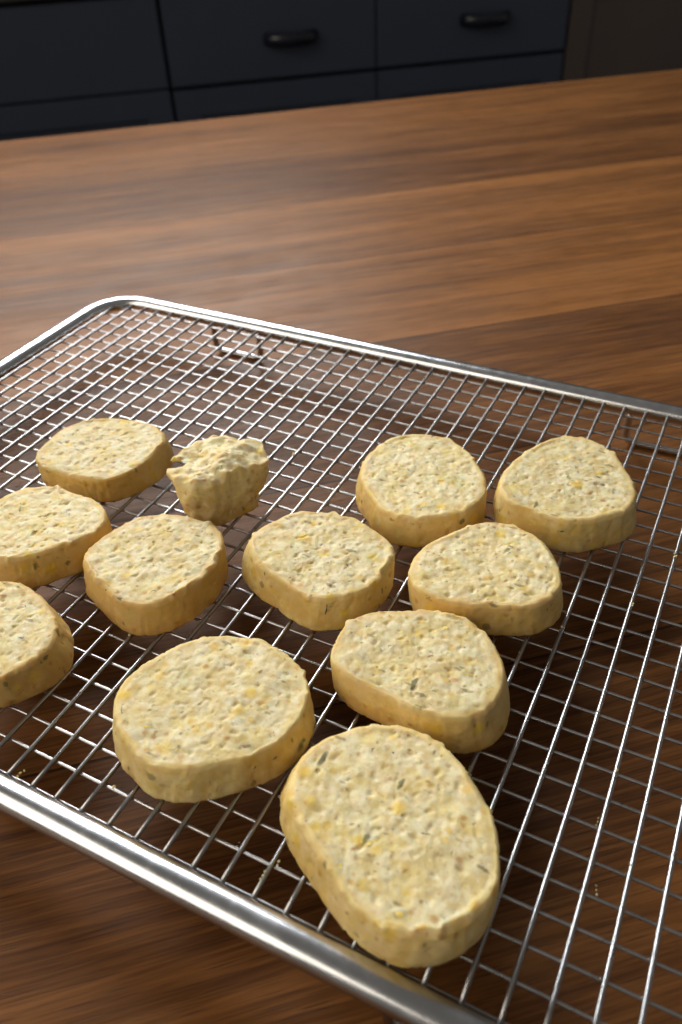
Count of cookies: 12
